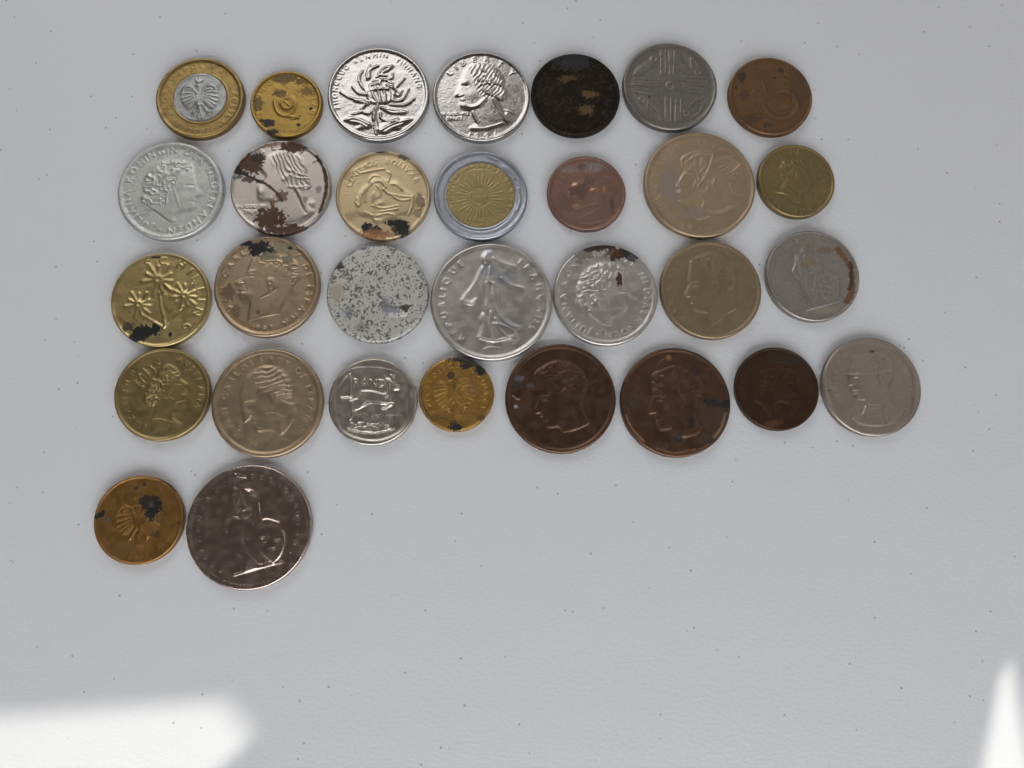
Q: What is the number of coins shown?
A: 31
